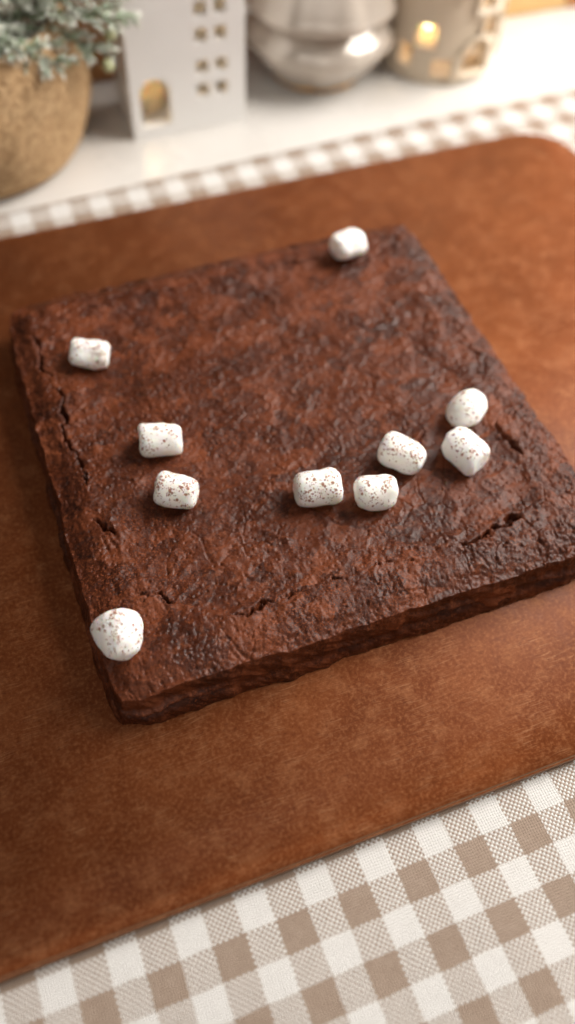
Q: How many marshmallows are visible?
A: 10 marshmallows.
